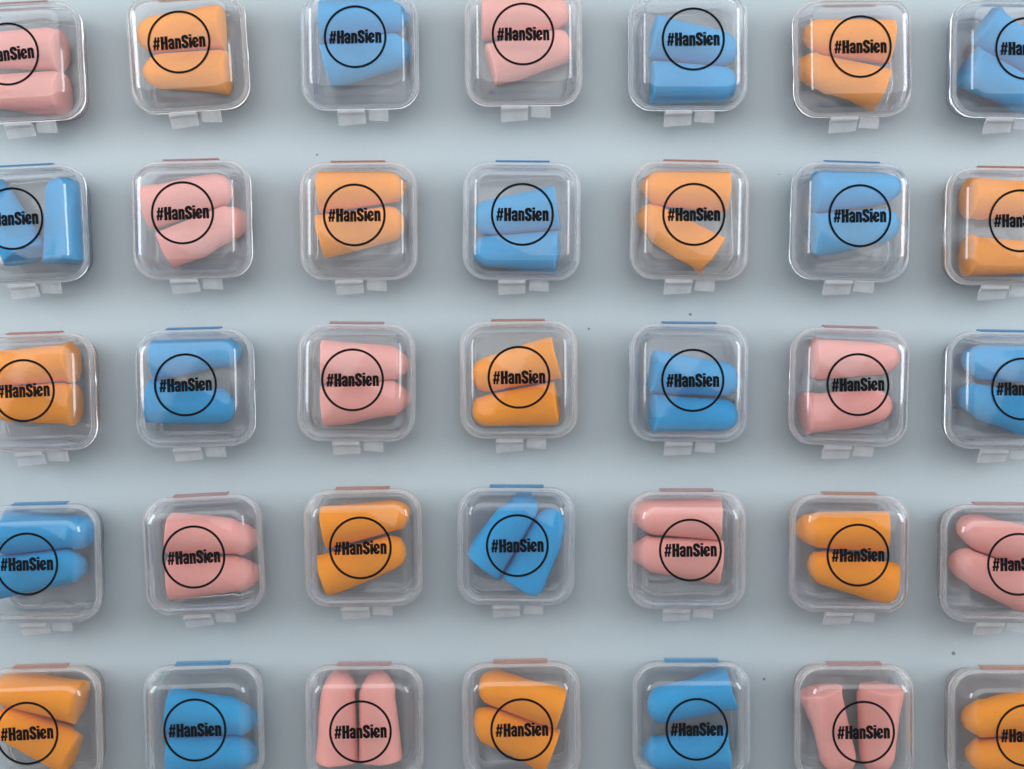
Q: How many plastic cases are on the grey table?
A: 35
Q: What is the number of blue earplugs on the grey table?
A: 26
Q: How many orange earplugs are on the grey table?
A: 24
